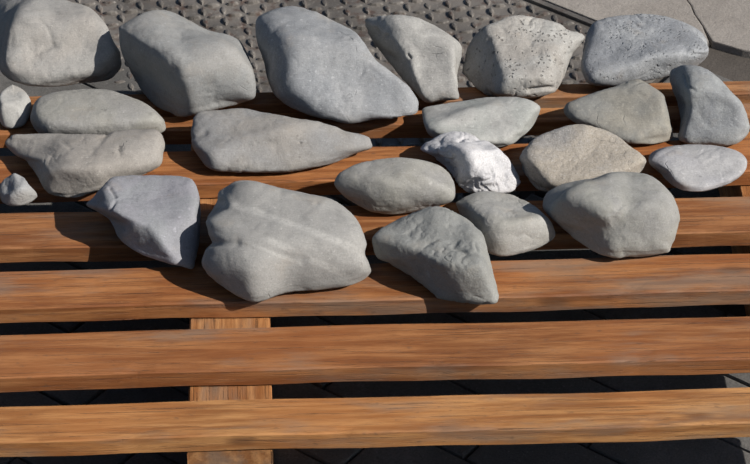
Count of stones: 23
